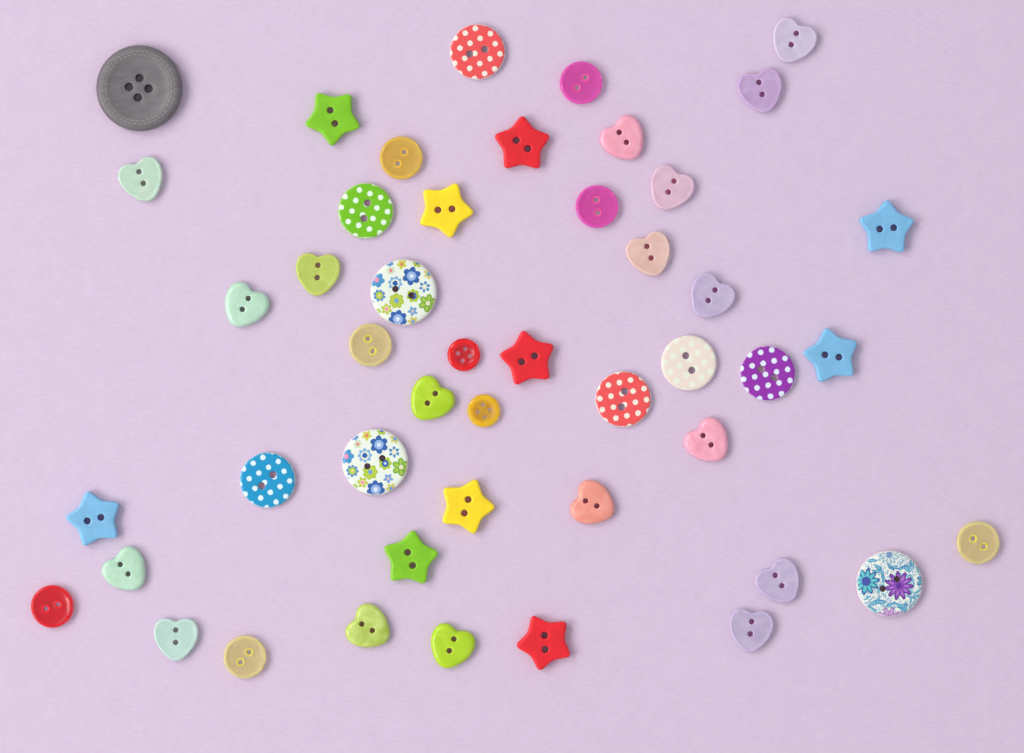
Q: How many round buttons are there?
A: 19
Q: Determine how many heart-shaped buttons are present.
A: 18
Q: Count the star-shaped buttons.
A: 10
